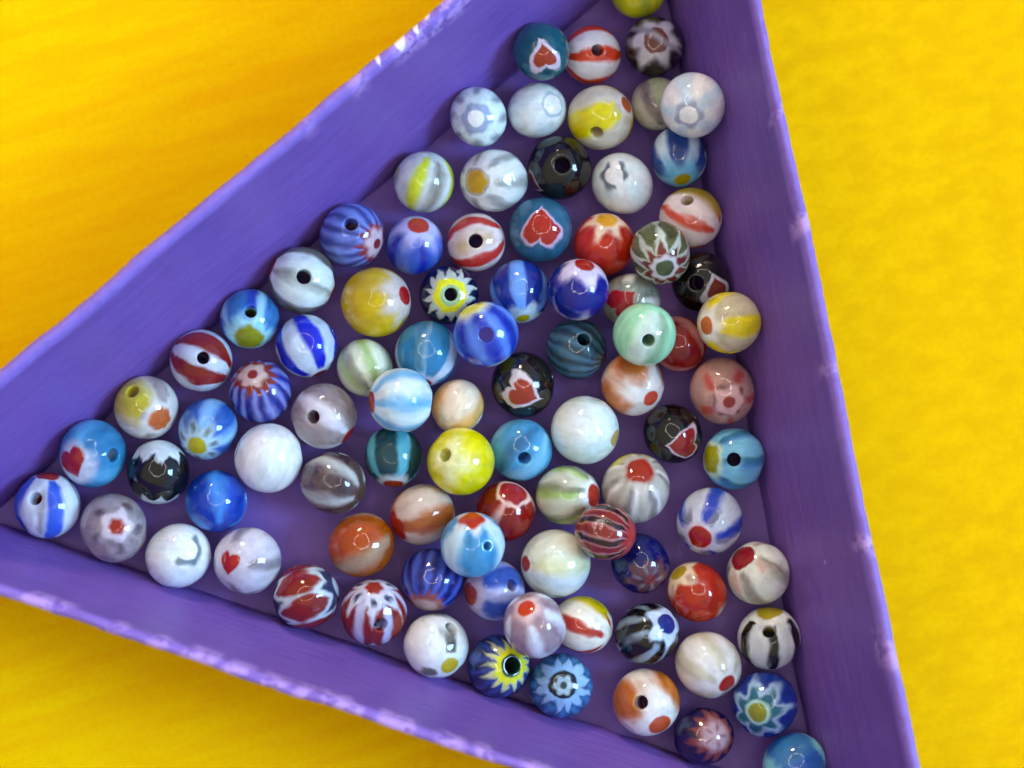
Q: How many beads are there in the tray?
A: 90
